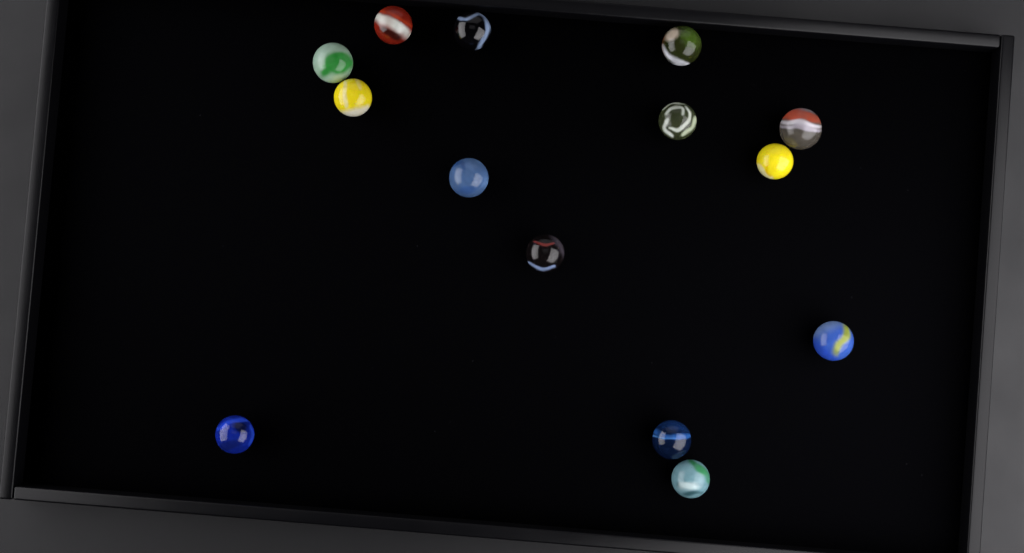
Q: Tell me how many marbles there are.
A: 14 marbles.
